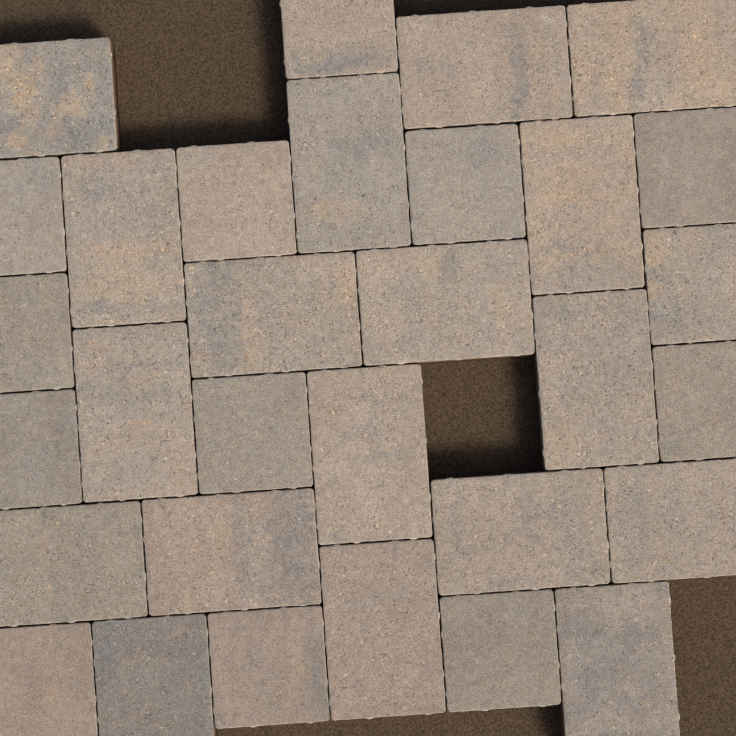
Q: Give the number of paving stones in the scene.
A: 31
